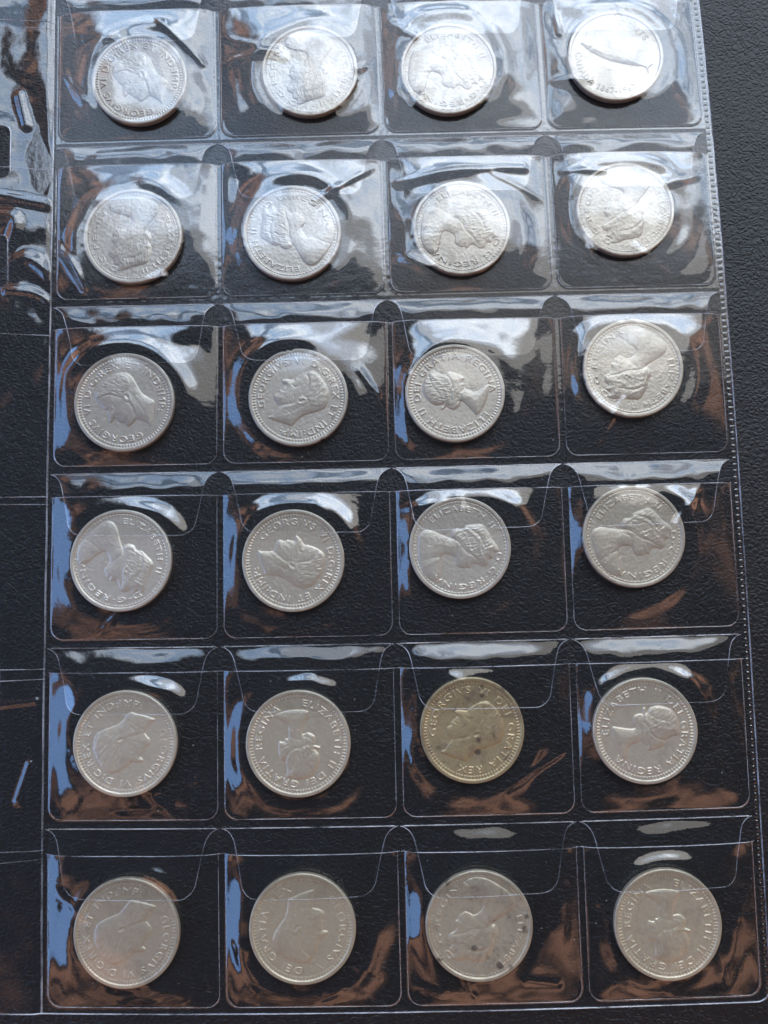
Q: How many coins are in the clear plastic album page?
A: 24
